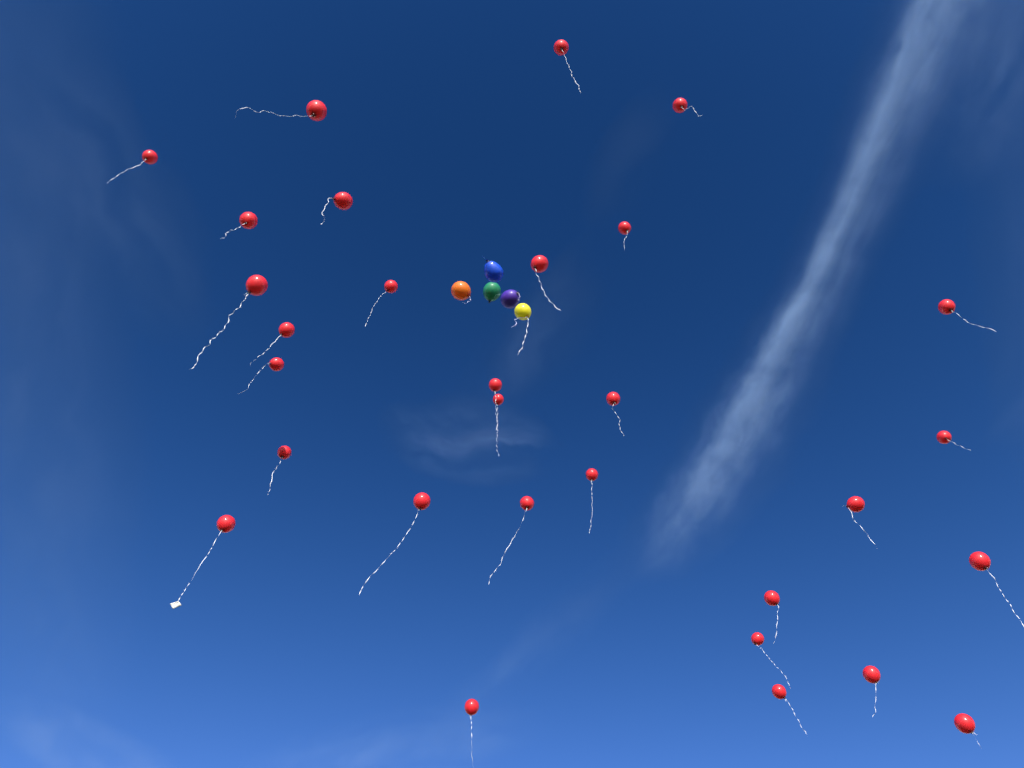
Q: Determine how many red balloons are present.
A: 30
